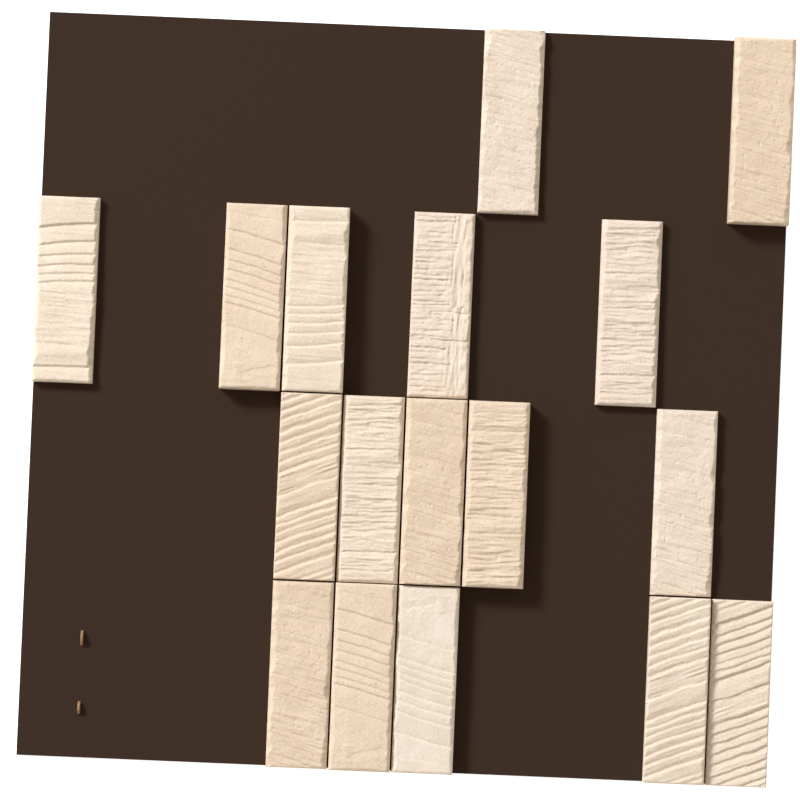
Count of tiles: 17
